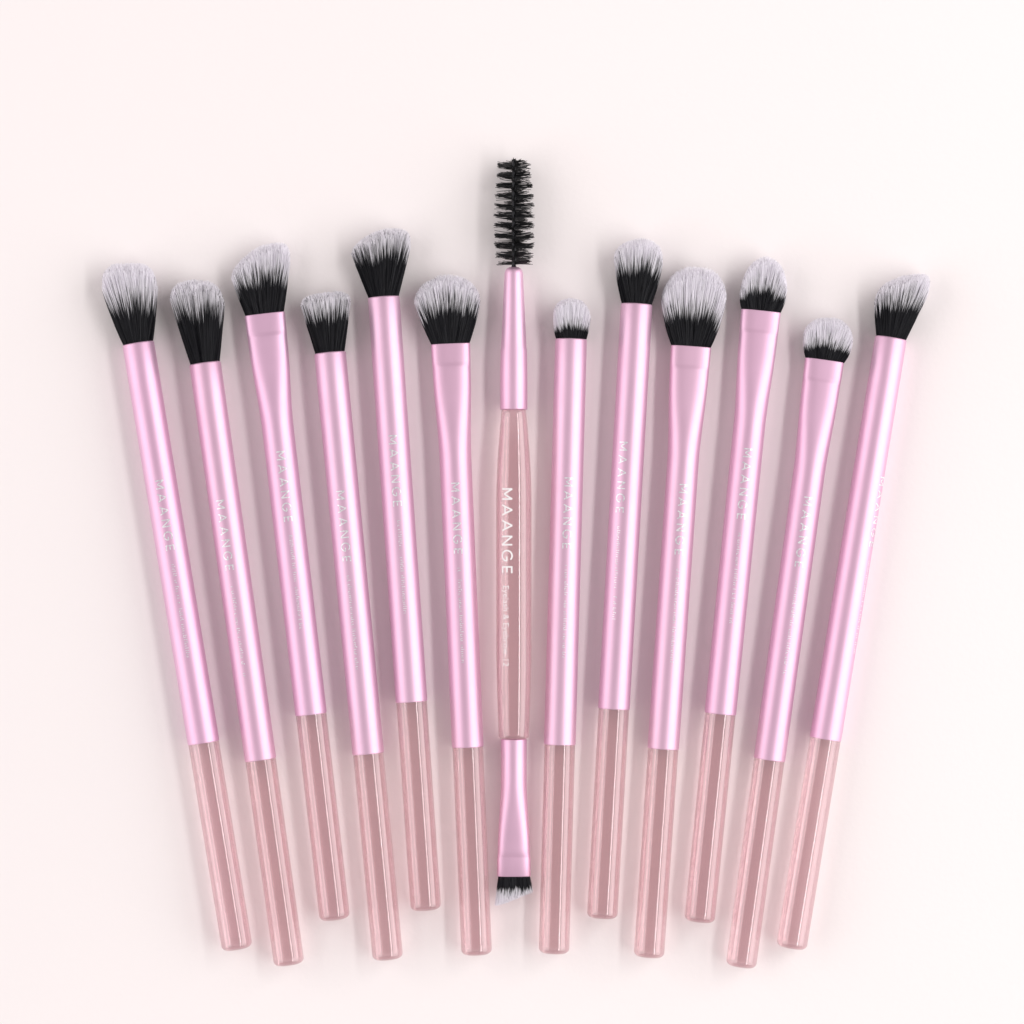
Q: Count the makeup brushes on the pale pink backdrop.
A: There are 13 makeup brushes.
